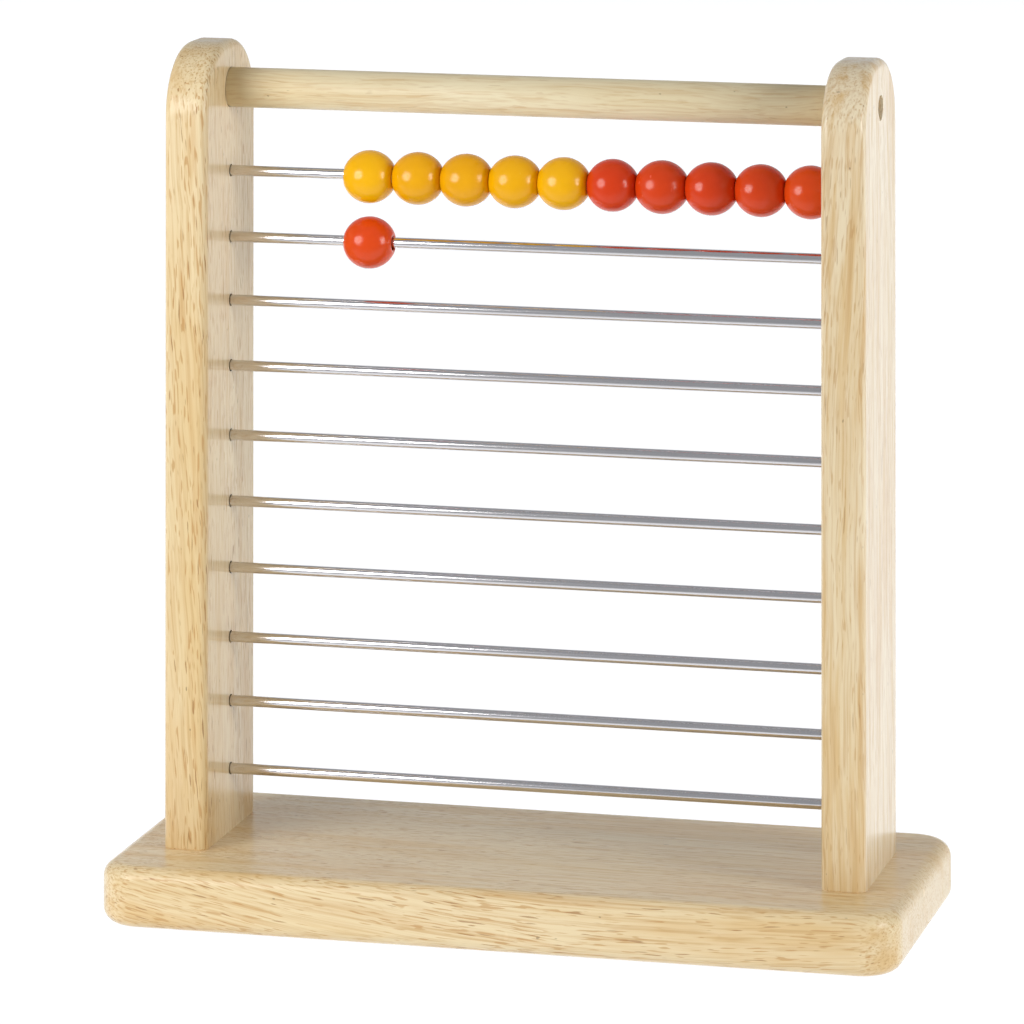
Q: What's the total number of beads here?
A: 11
